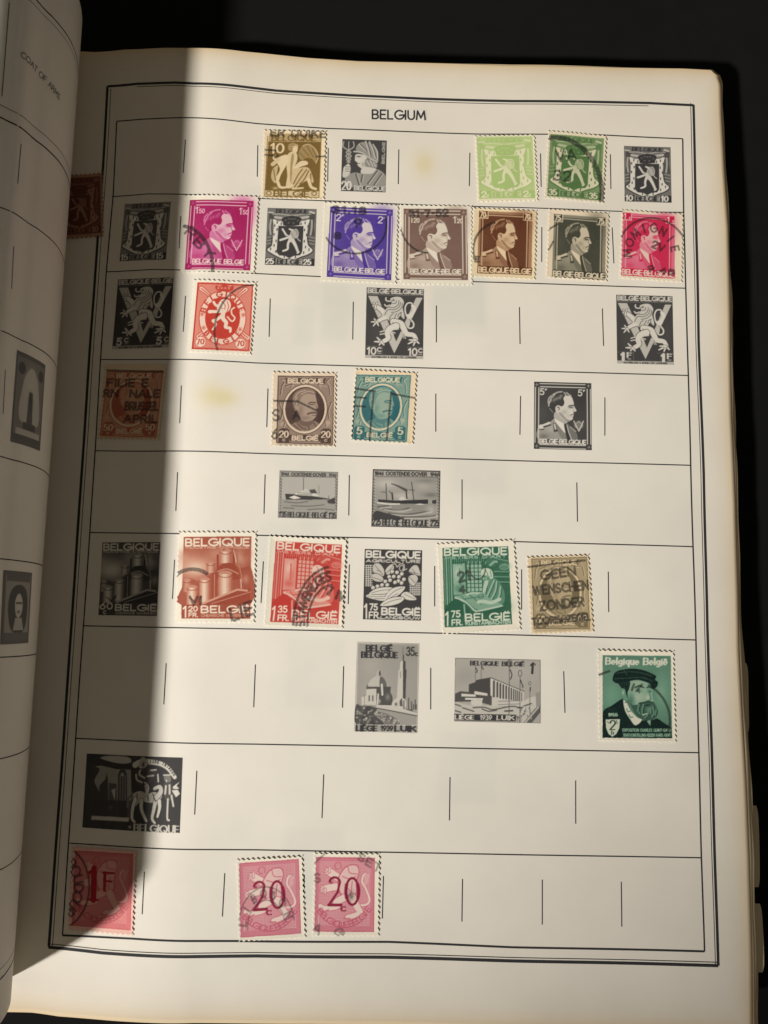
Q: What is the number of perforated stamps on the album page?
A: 22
